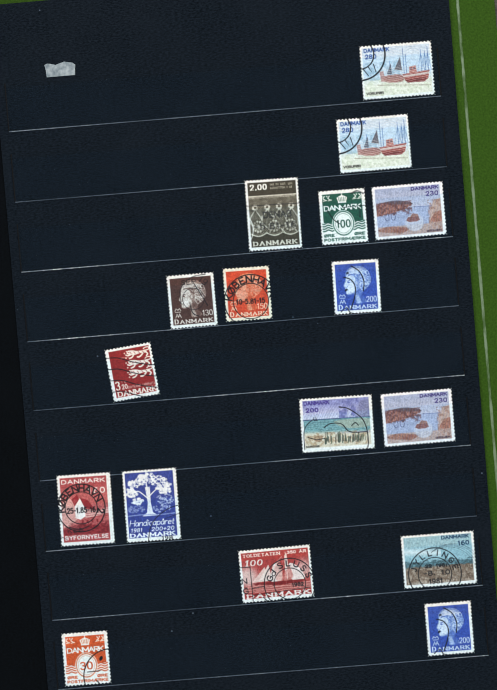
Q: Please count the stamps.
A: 17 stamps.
